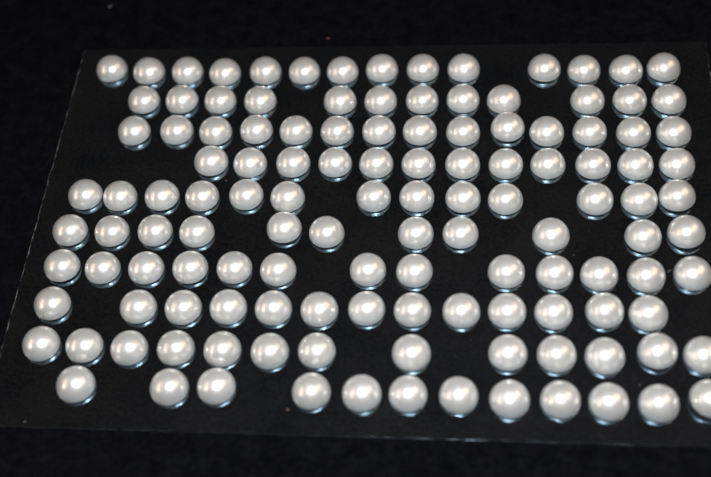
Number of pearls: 127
